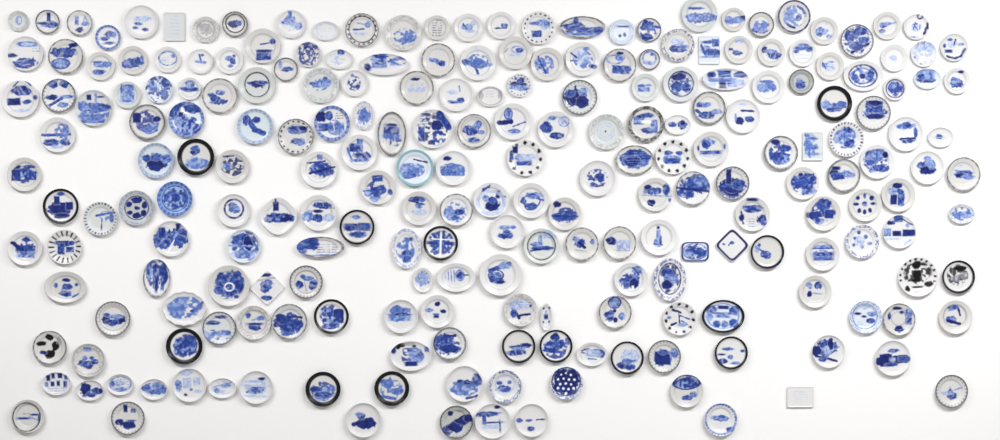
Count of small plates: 41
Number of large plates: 146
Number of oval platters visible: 31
